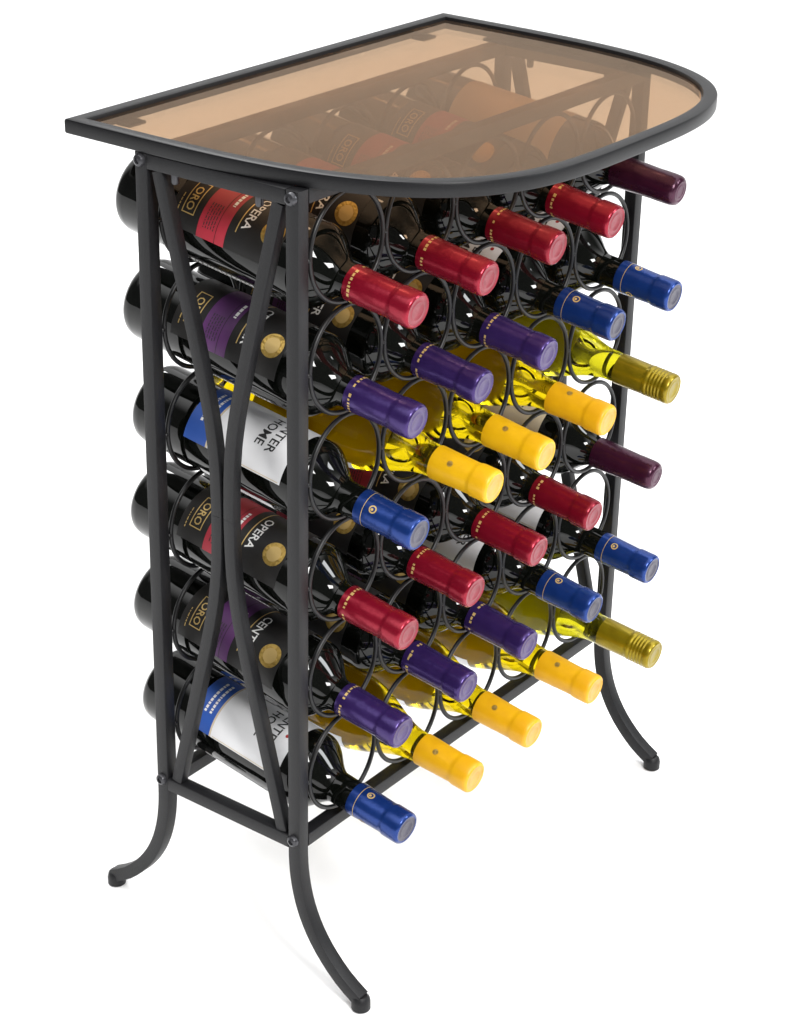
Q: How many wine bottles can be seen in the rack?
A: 30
